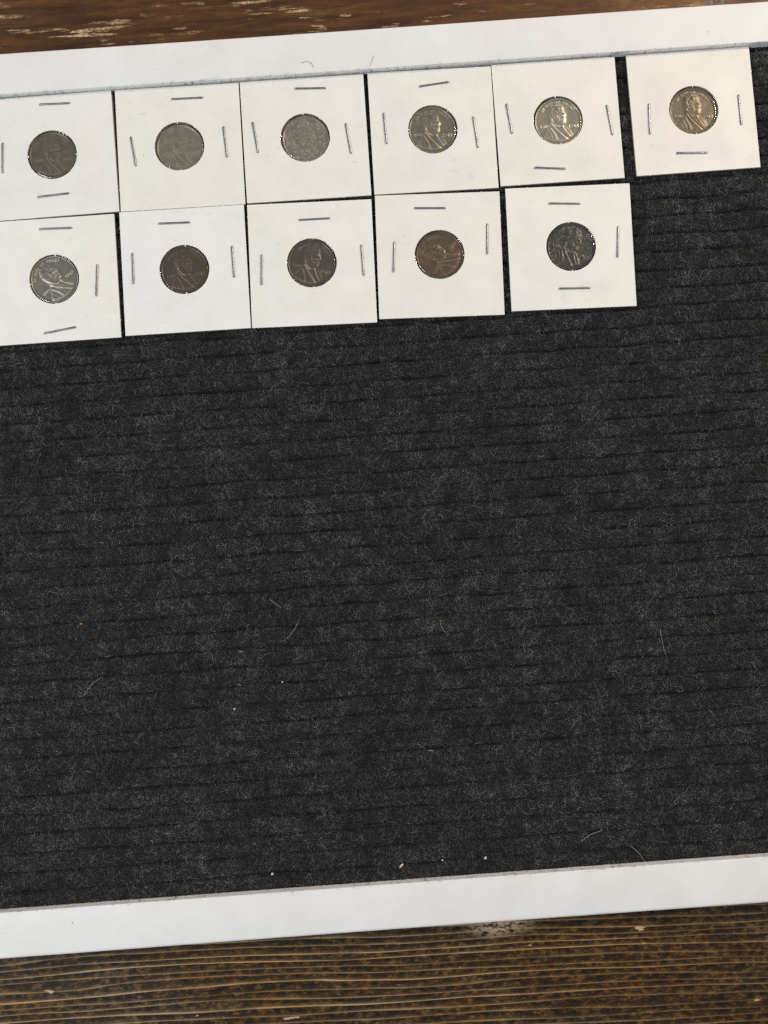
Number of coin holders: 11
